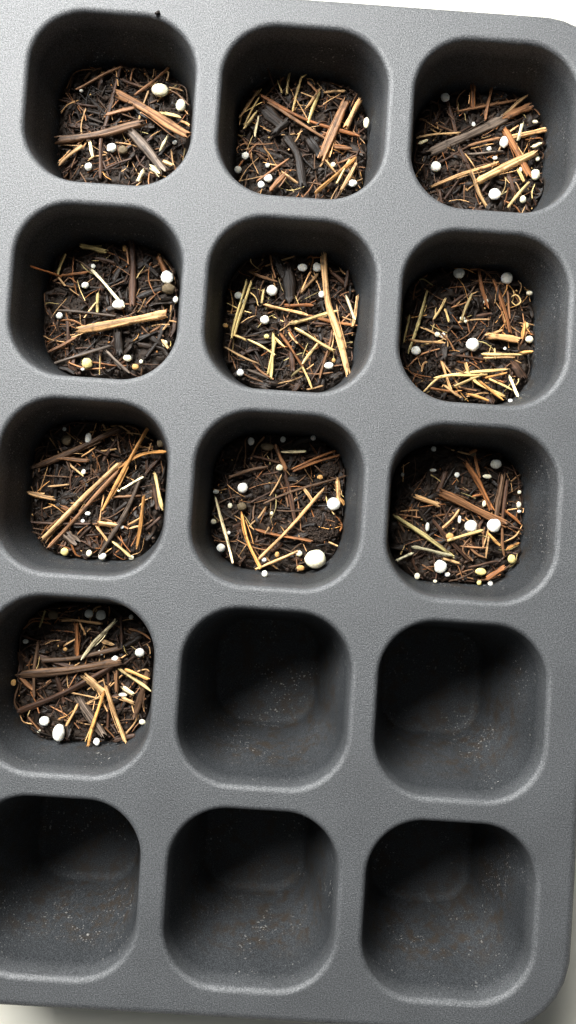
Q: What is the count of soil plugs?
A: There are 10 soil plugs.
